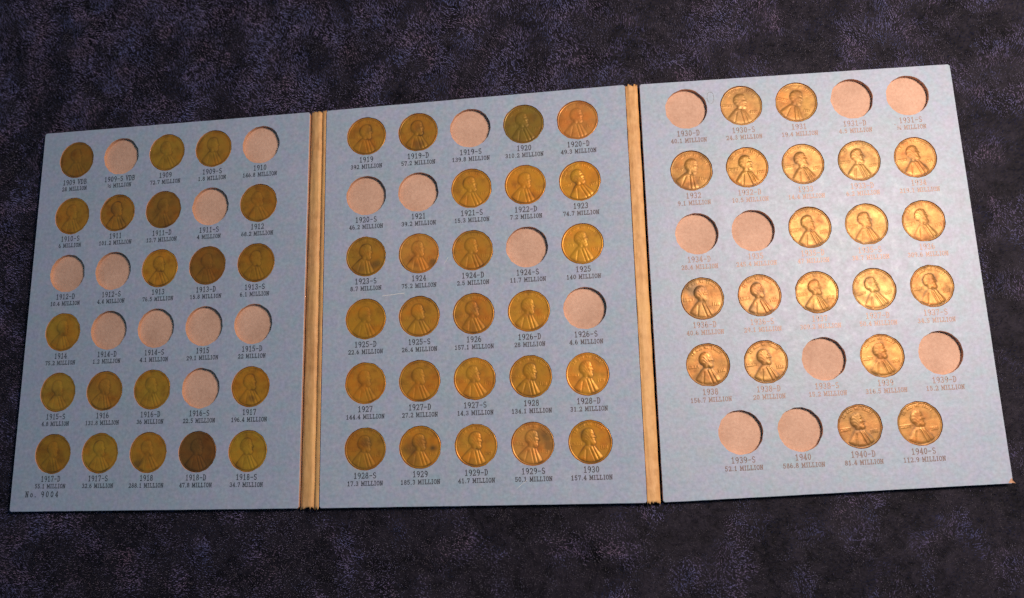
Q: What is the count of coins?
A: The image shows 65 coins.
